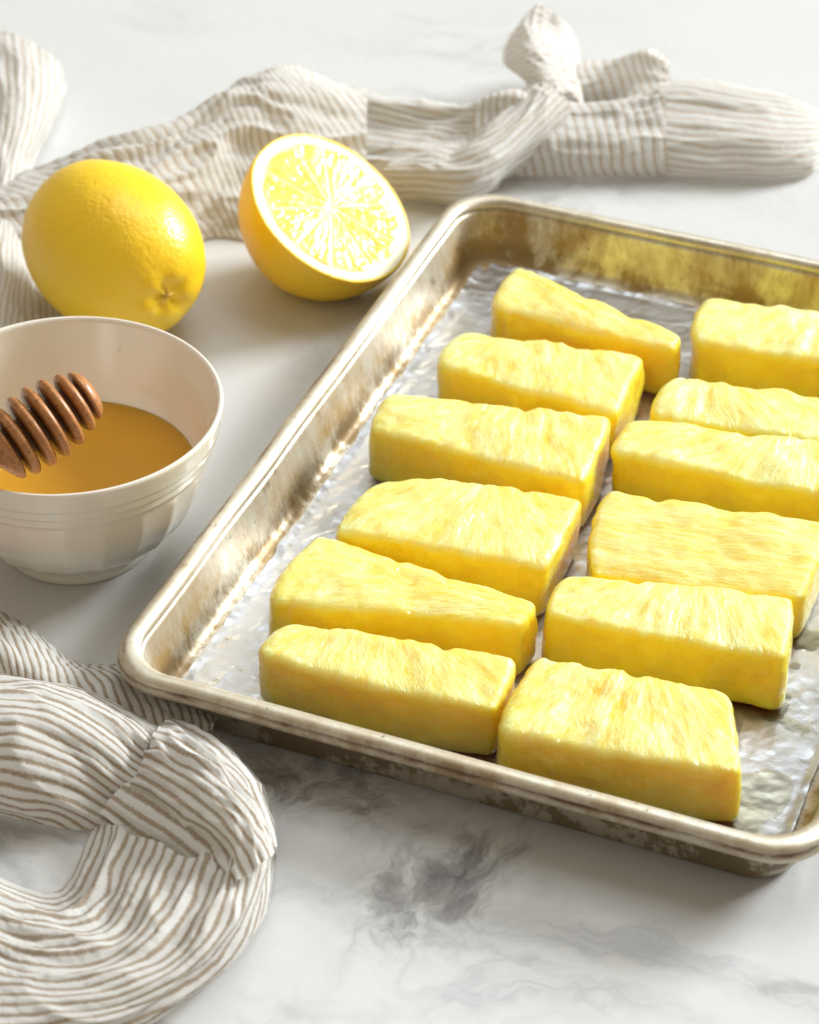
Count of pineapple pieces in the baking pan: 12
